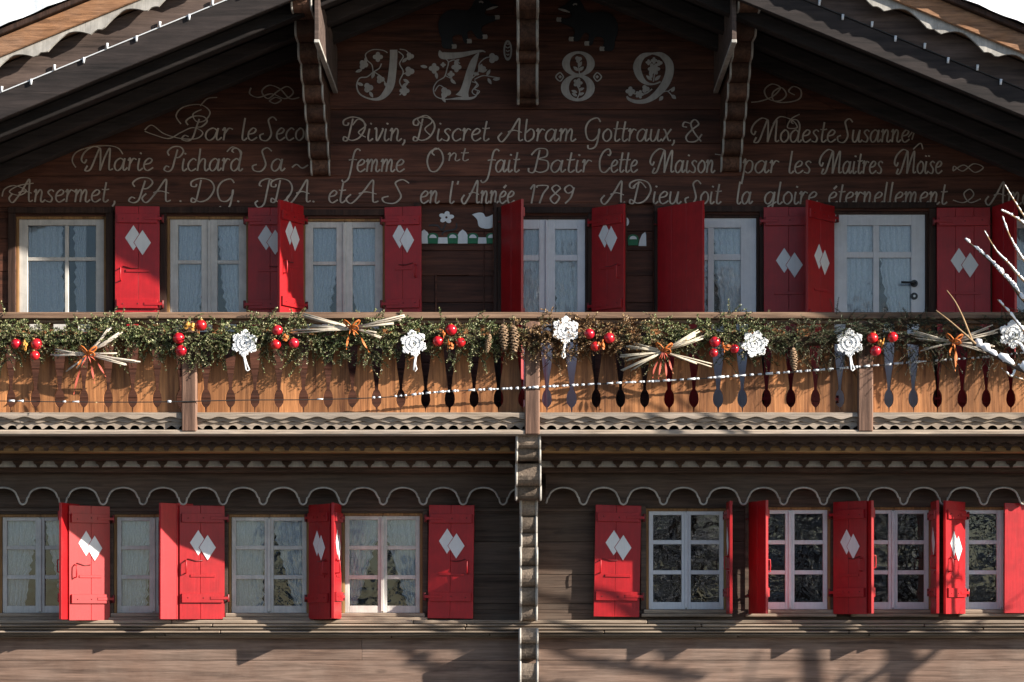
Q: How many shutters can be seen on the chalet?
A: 26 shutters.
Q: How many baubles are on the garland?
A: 21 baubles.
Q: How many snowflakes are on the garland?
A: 6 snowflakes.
